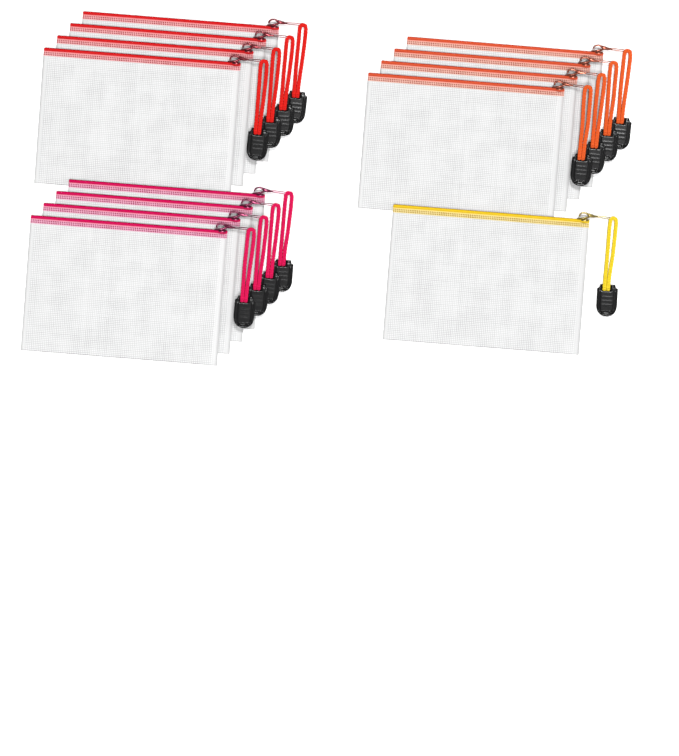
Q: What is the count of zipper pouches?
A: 13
